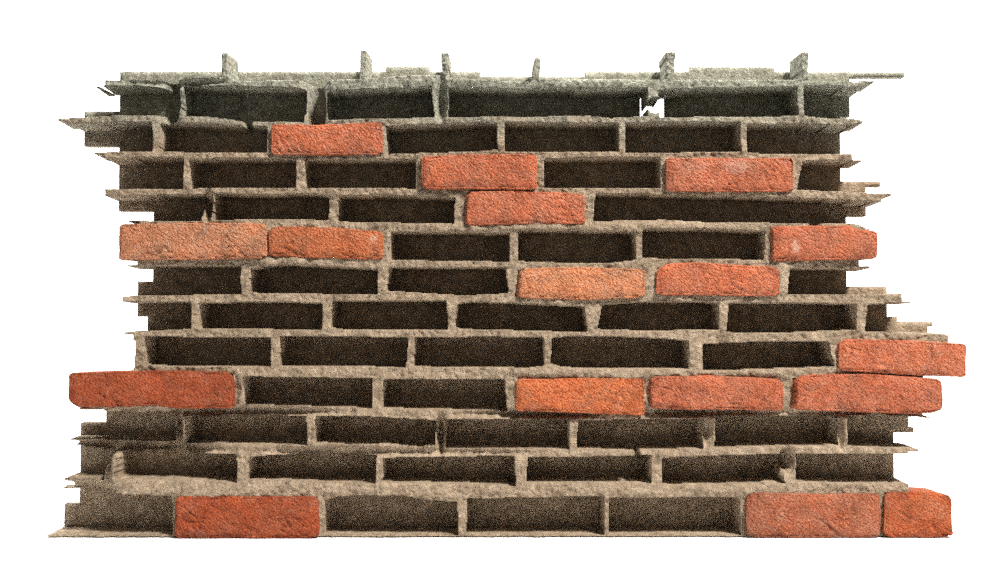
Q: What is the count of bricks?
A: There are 17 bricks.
